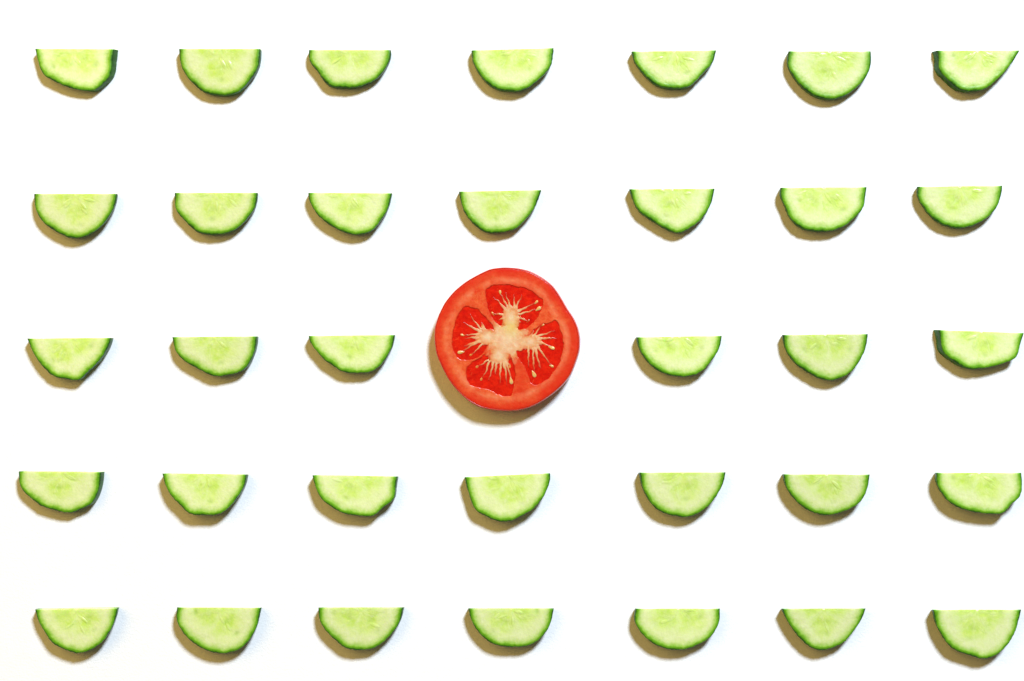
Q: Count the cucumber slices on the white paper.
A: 34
